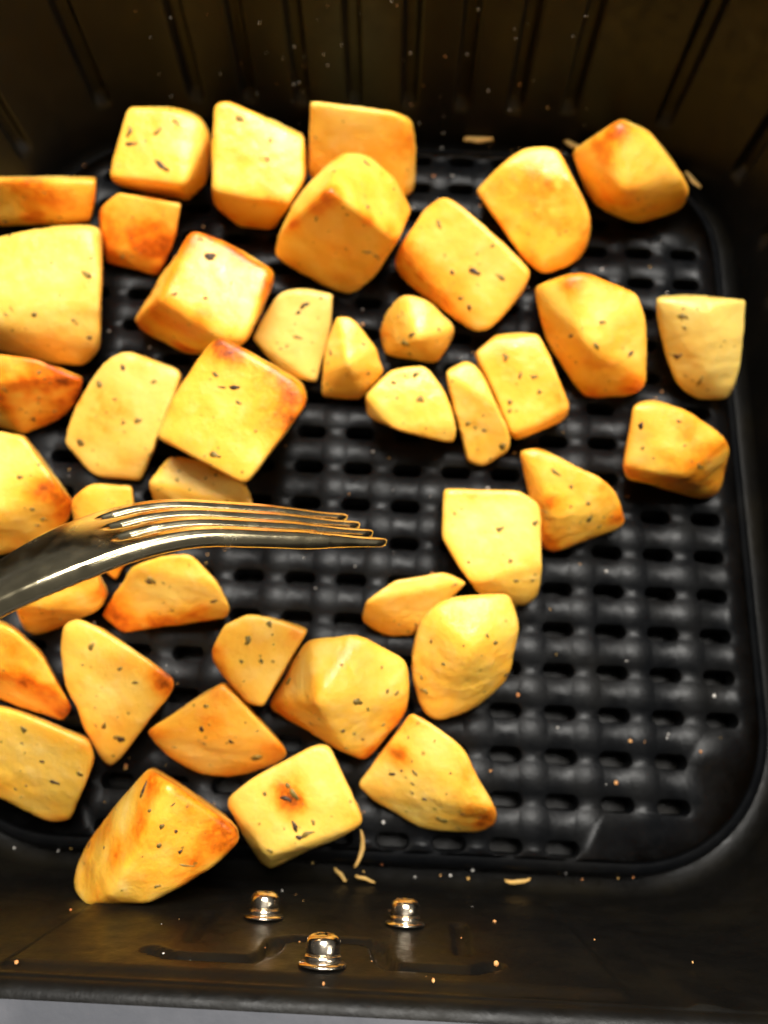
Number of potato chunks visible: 41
